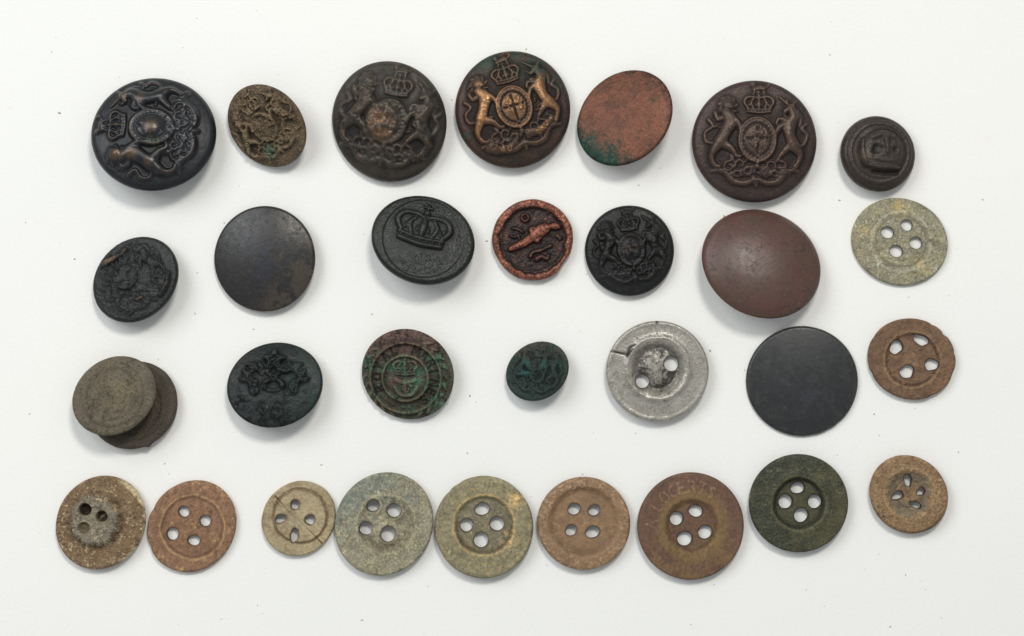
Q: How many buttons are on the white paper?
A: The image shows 30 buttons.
